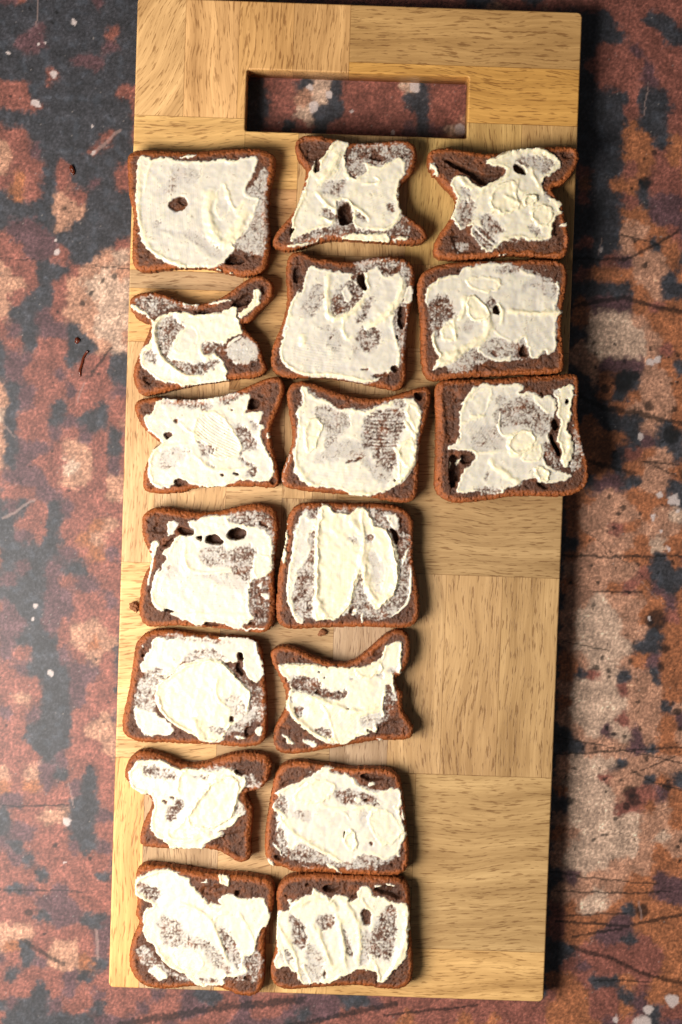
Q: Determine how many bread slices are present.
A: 17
